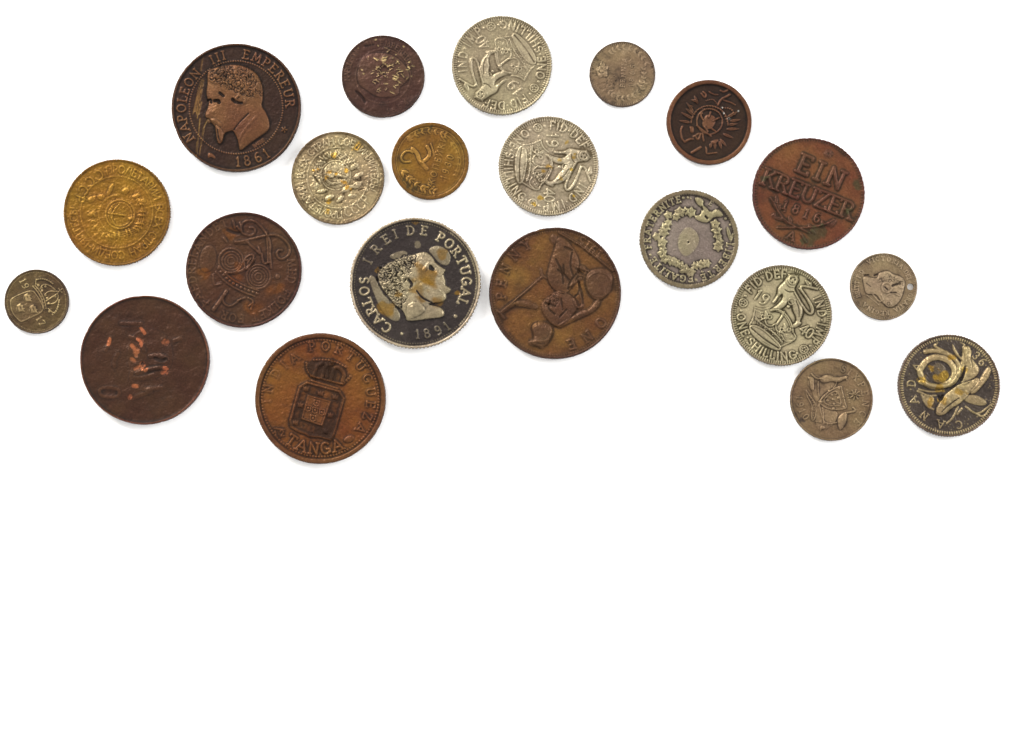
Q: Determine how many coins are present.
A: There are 21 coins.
